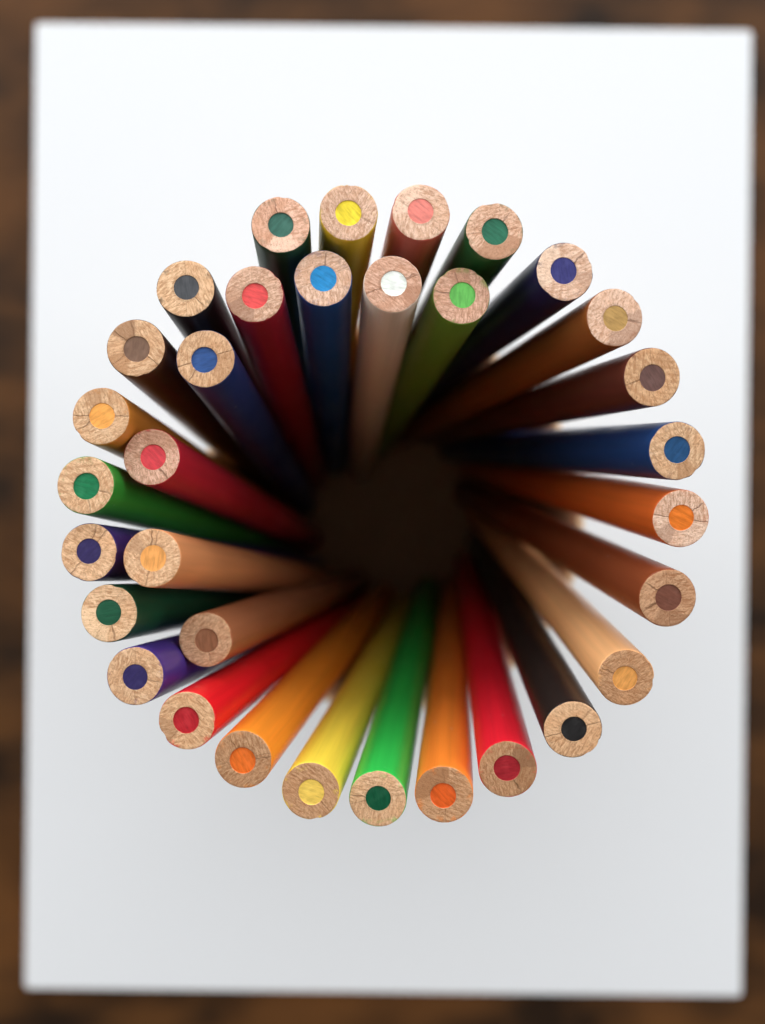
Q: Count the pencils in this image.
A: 33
